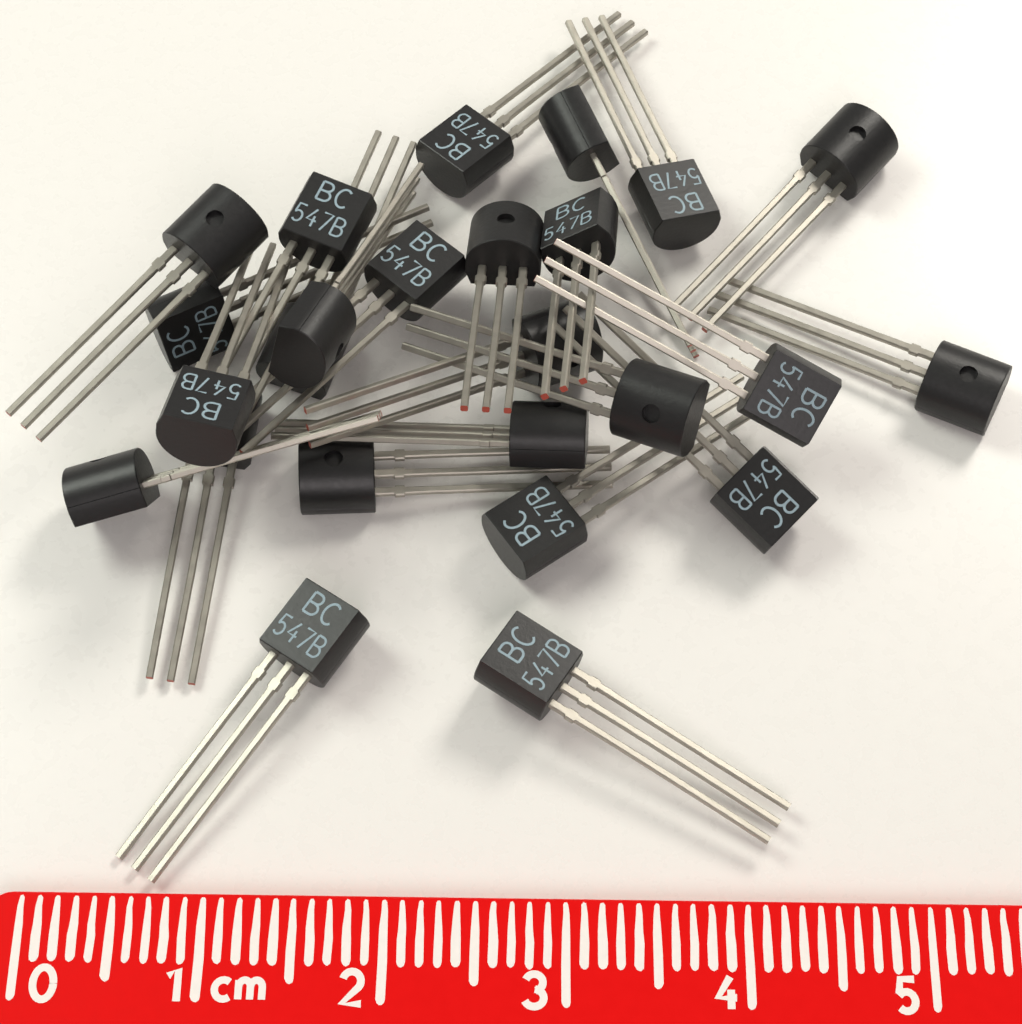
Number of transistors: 25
